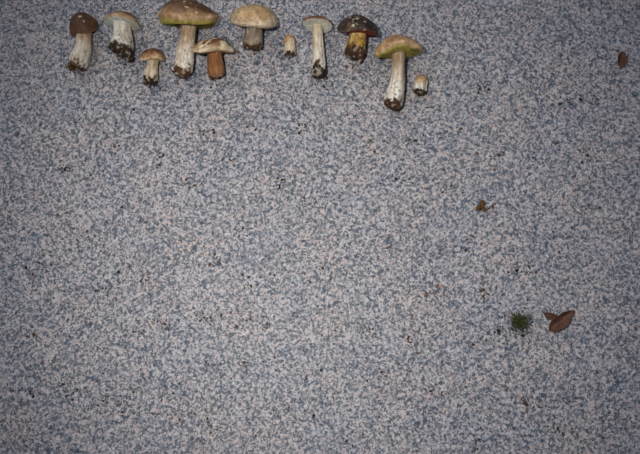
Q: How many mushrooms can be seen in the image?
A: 11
